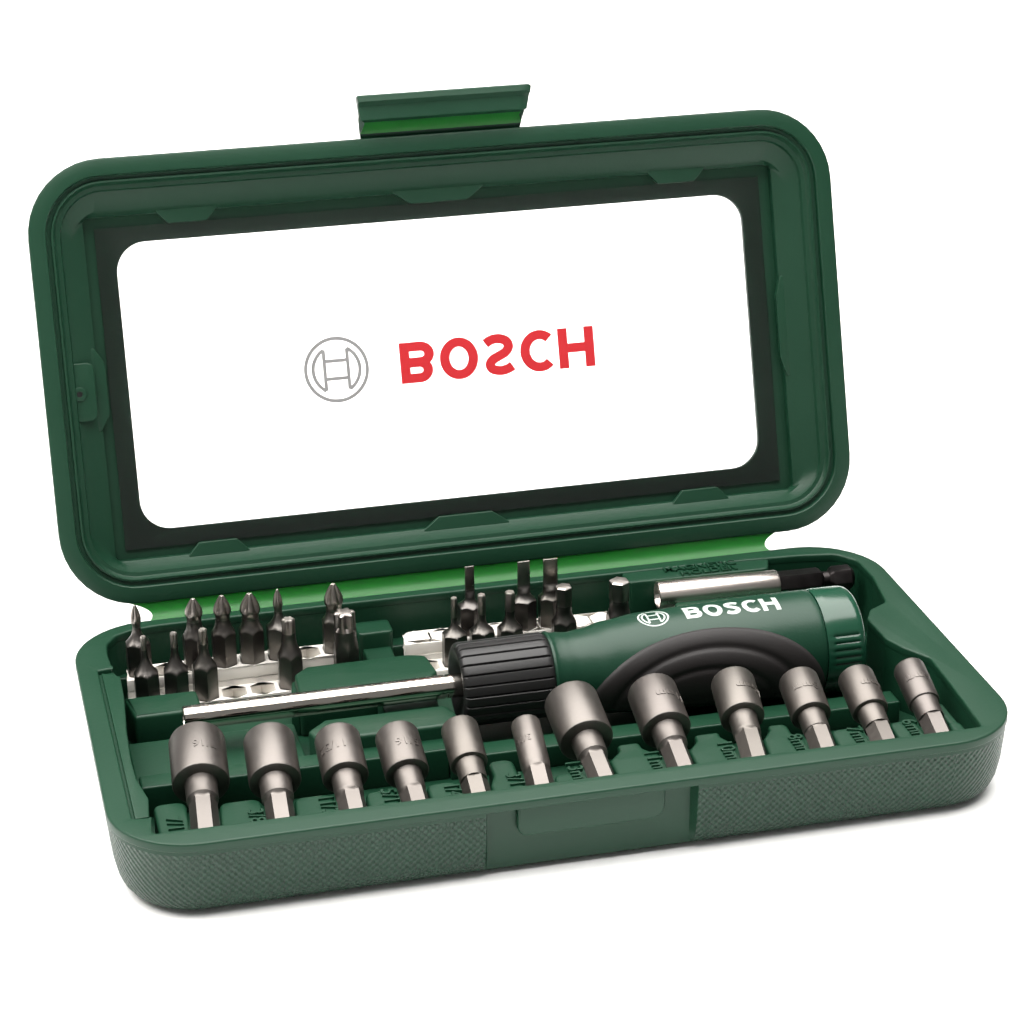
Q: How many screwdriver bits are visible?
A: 19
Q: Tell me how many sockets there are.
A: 12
